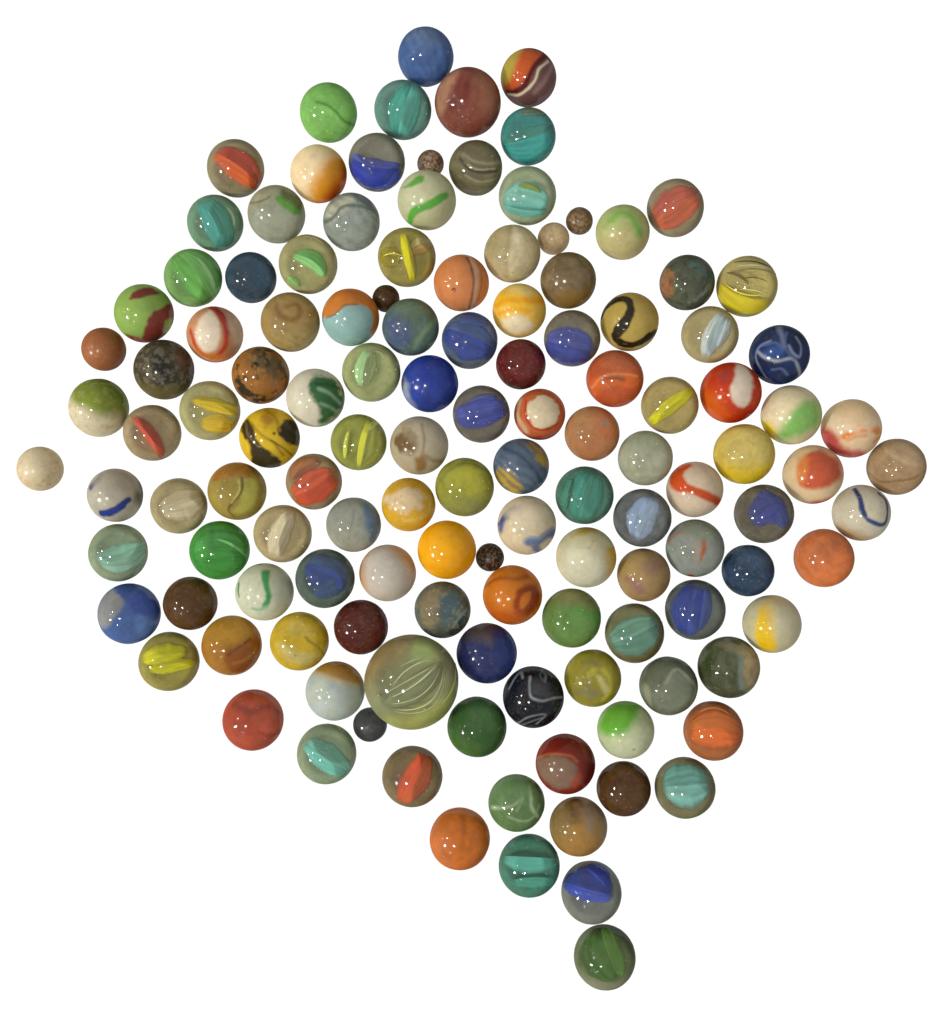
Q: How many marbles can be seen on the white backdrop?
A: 129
